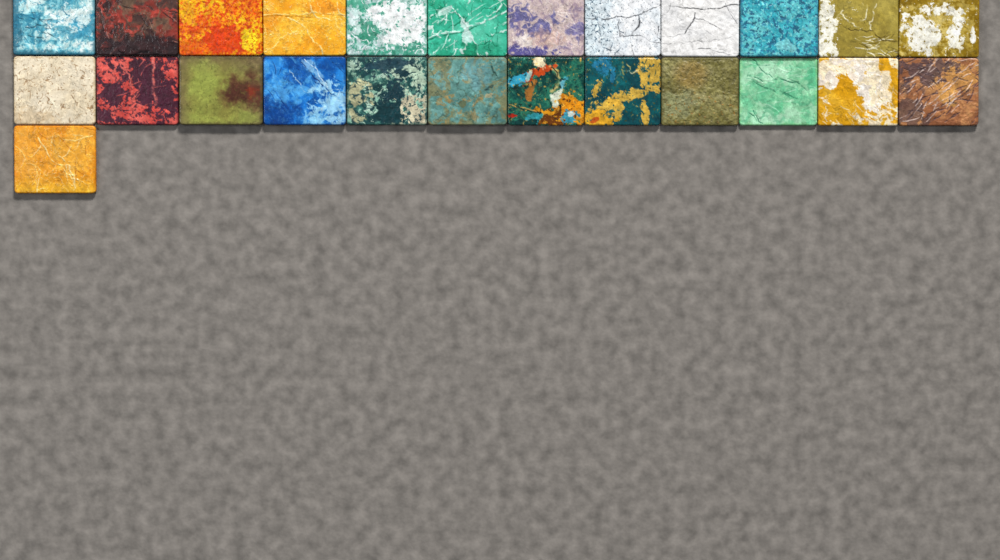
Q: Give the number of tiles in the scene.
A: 25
